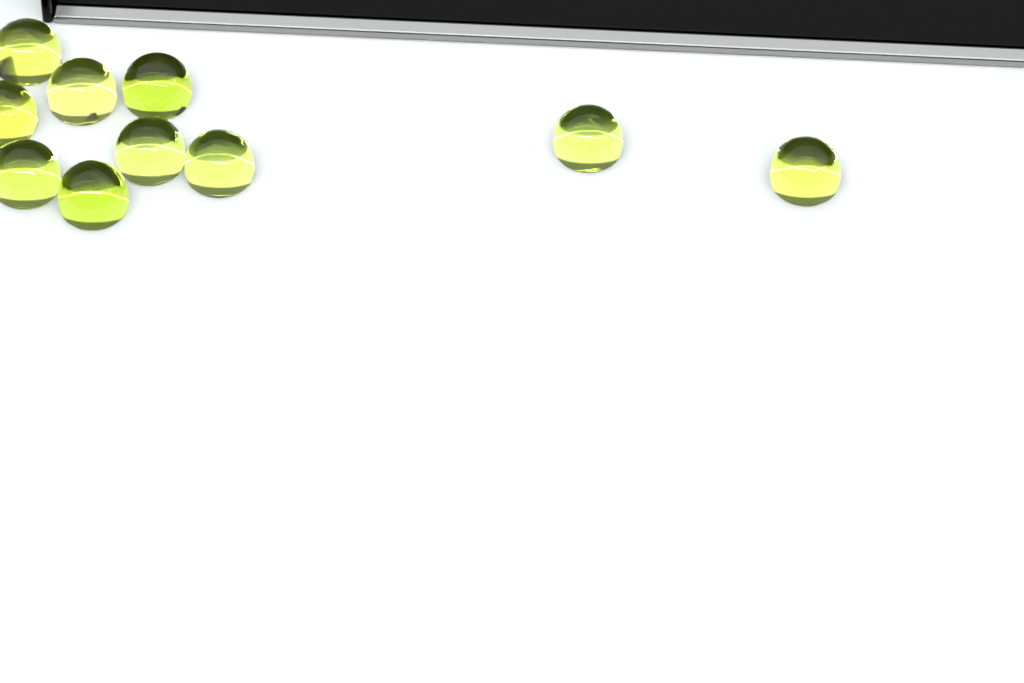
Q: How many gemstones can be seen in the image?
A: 10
